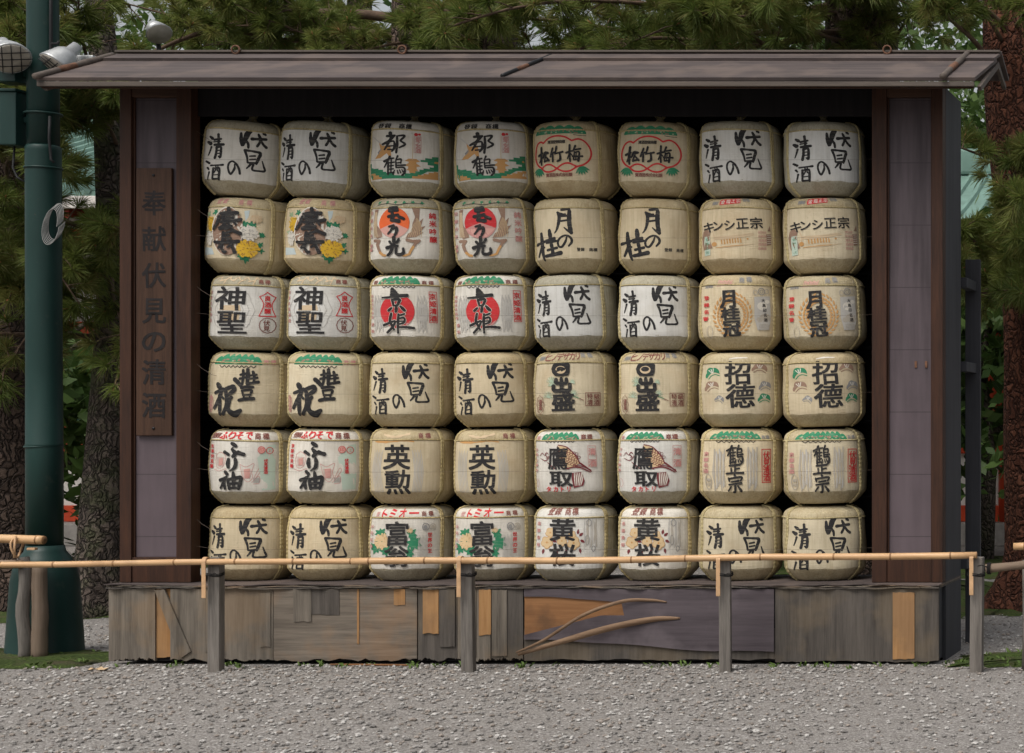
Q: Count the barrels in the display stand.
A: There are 48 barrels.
